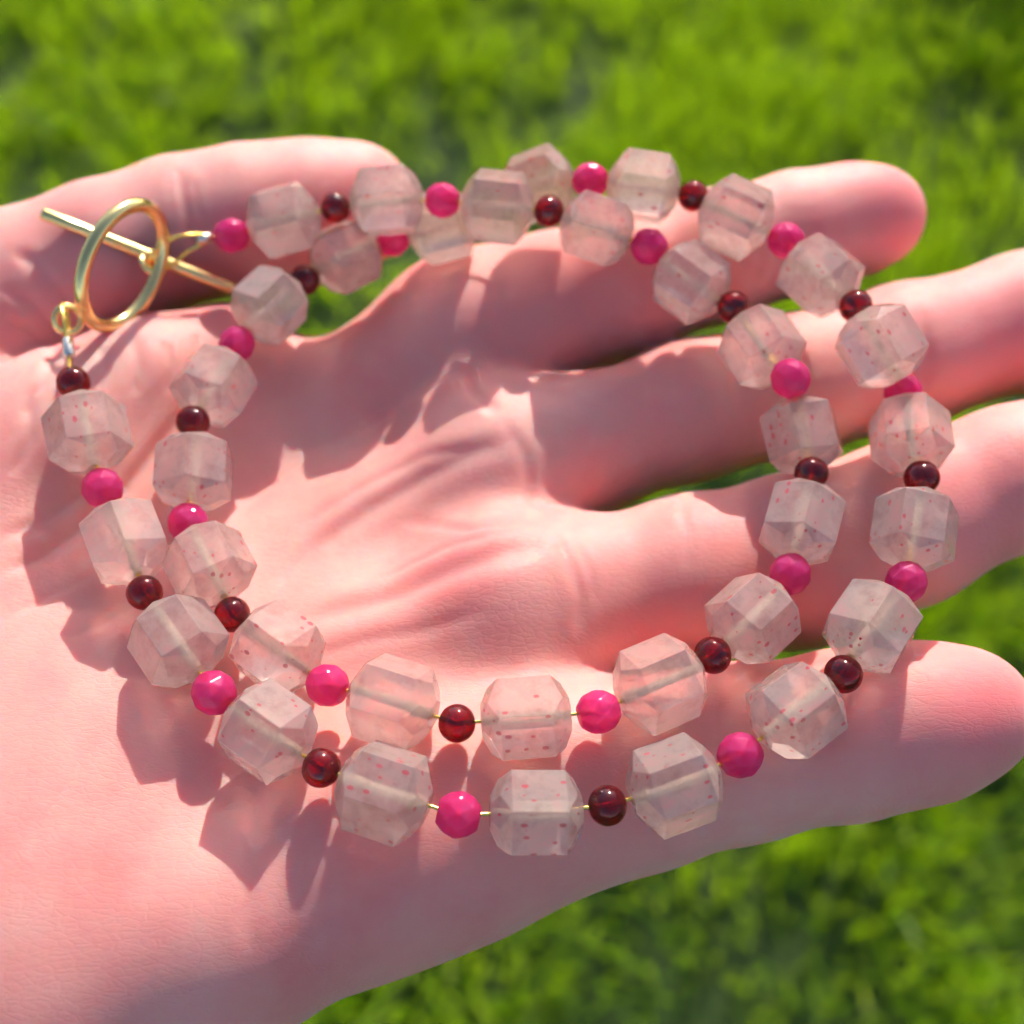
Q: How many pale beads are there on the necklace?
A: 35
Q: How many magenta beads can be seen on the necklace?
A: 18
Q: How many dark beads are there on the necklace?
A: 17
